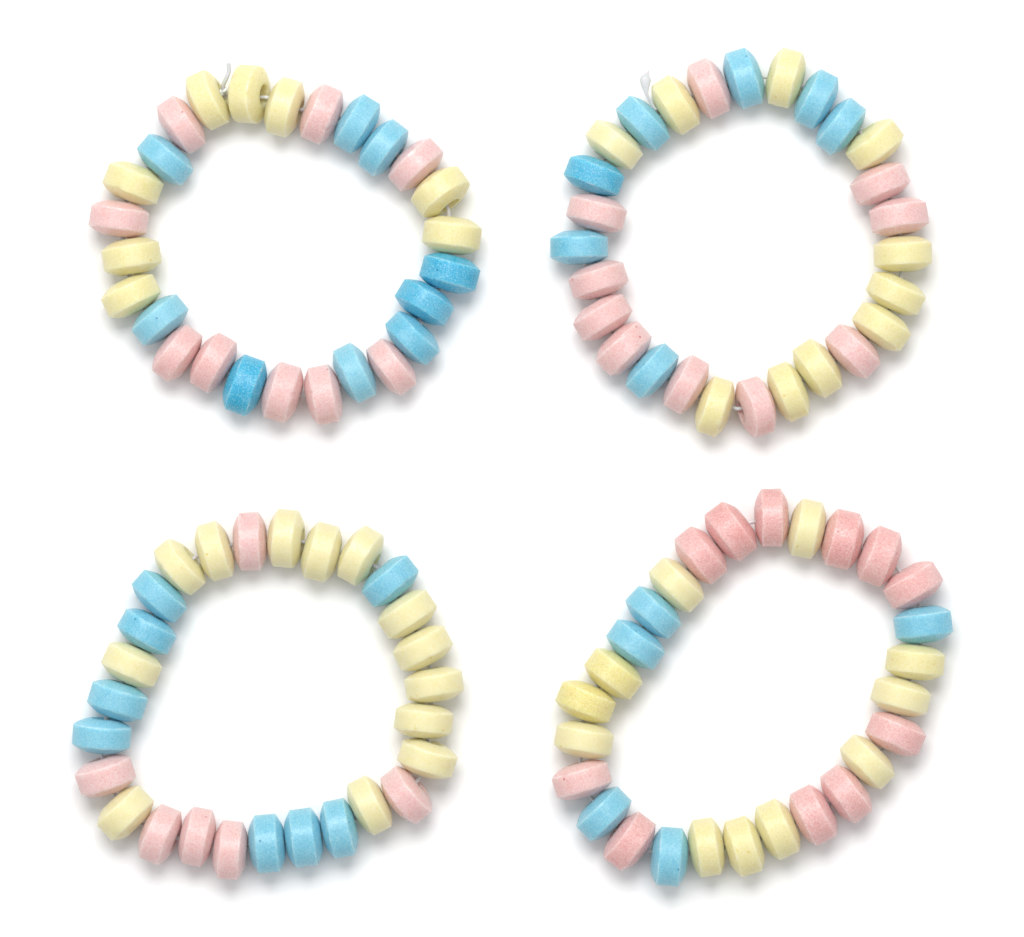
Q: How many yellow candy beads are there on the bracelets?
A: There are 42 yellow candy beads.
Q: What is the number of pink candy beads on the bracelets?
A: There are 36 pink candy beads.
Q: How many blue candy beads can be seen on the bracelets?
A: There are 29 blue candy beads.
